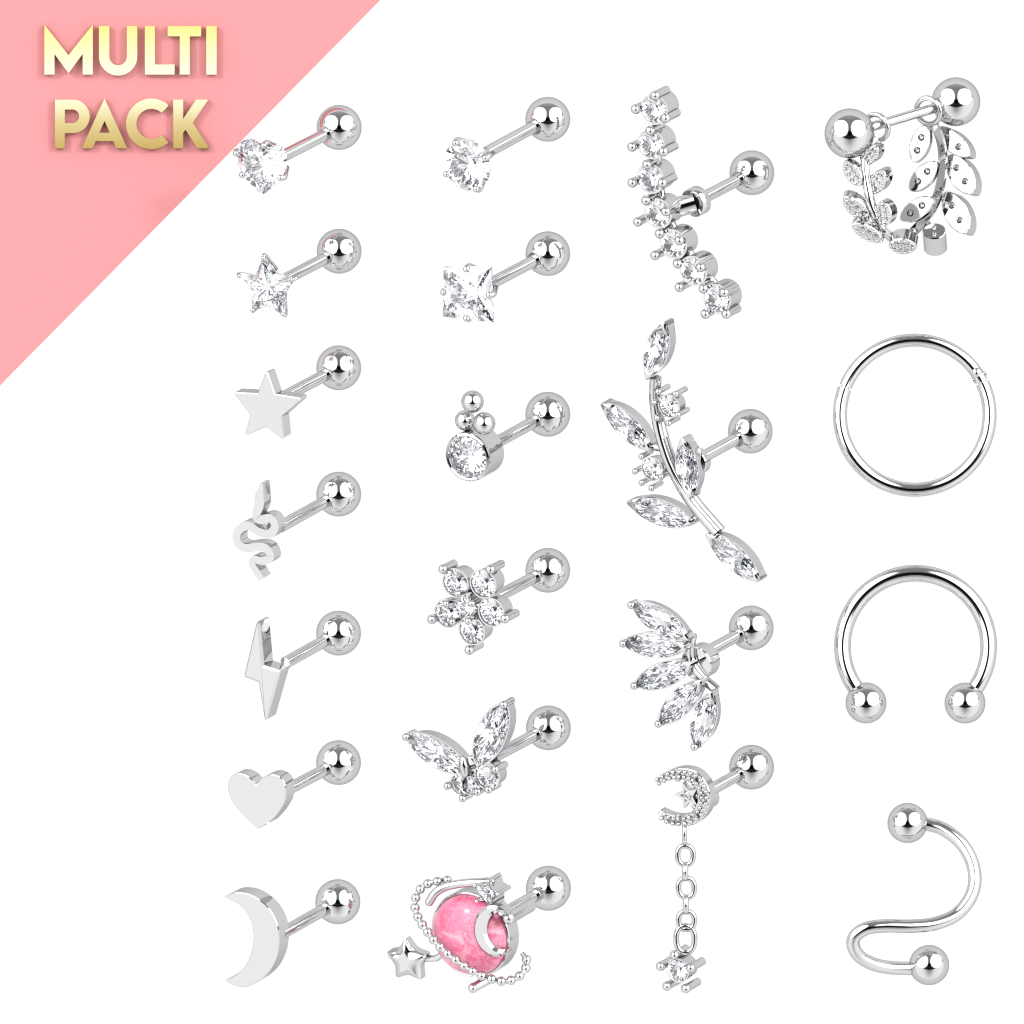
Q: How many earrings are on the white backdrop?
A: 21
